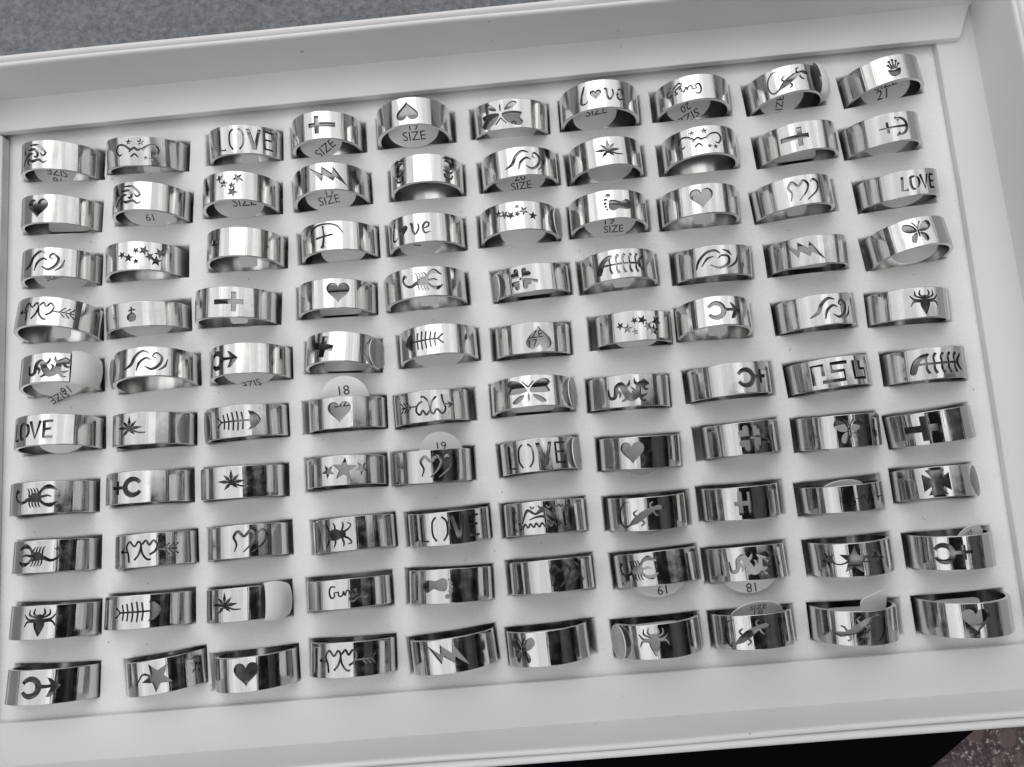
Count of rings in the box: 100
